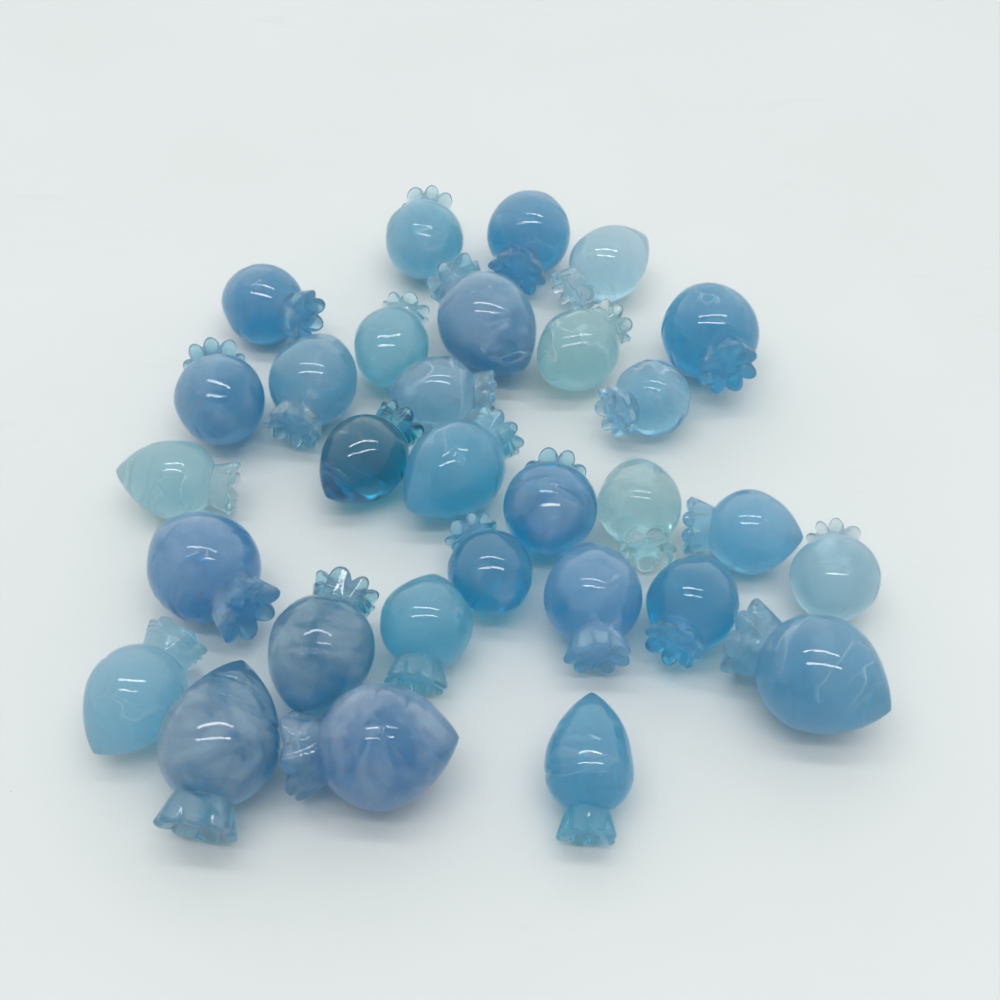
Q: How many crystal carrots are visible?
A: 30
